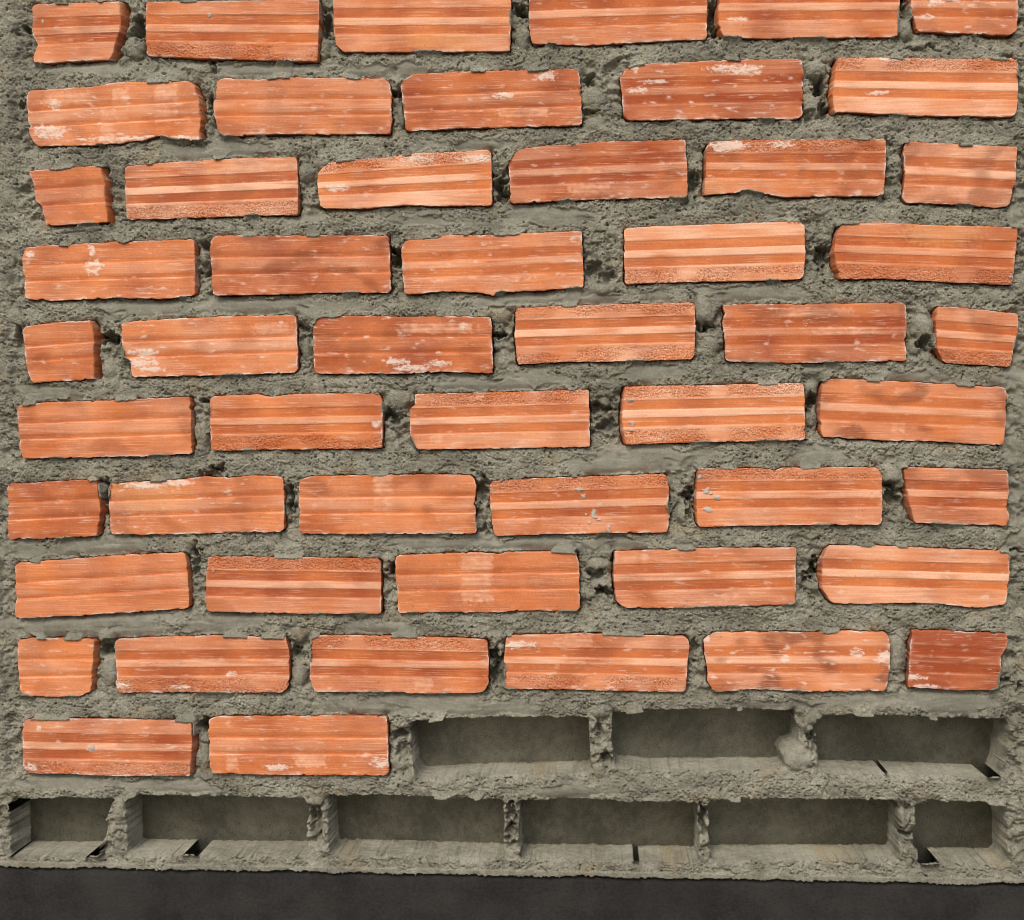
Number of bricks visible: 52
